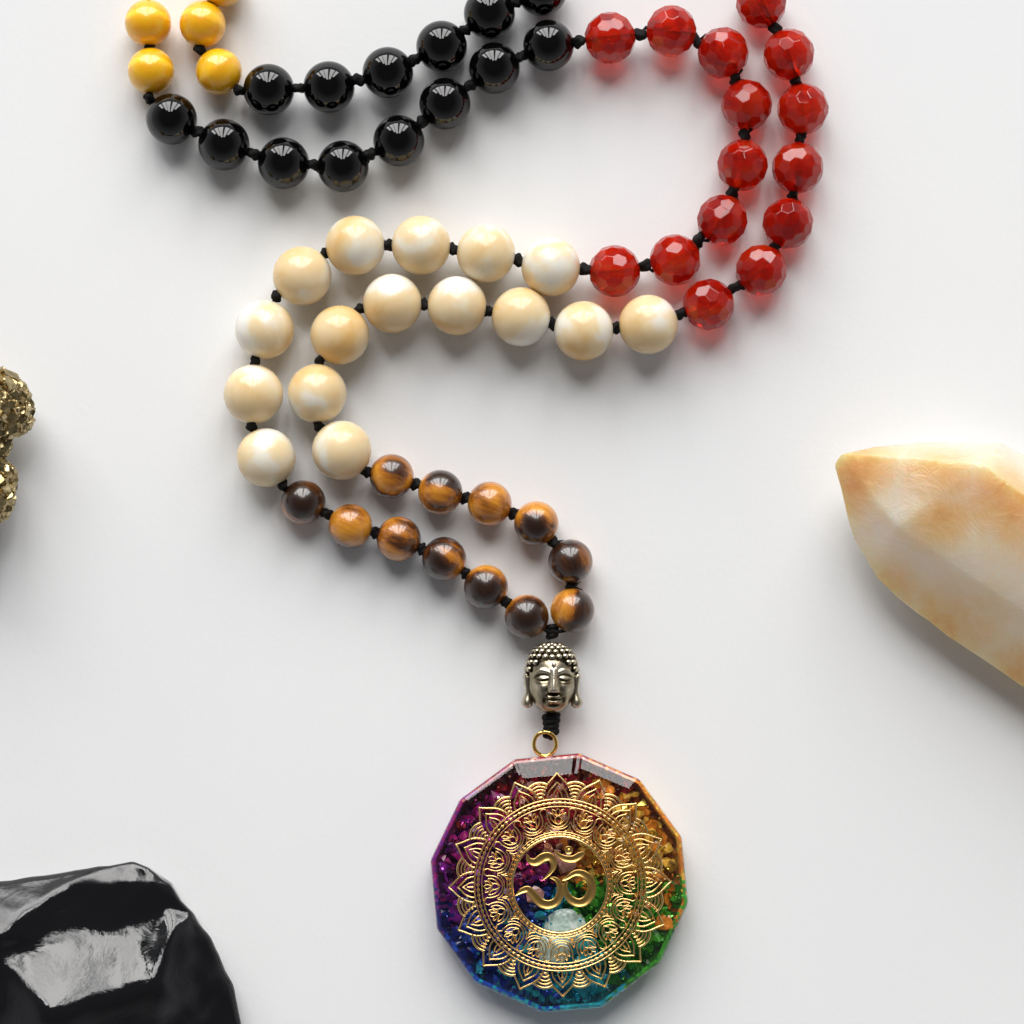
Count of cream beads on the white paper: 16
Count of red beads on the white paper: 15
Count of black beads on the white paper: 14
